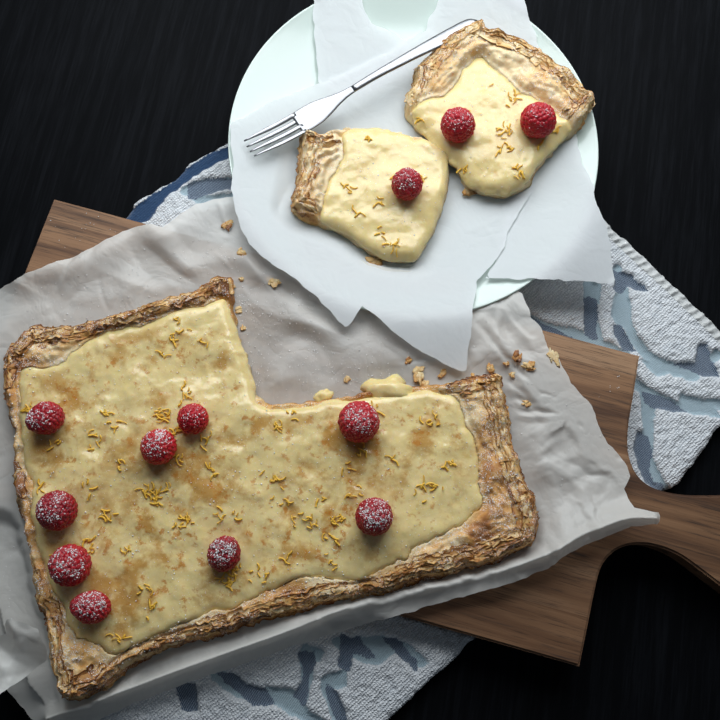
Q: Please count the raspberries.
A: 12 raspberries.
